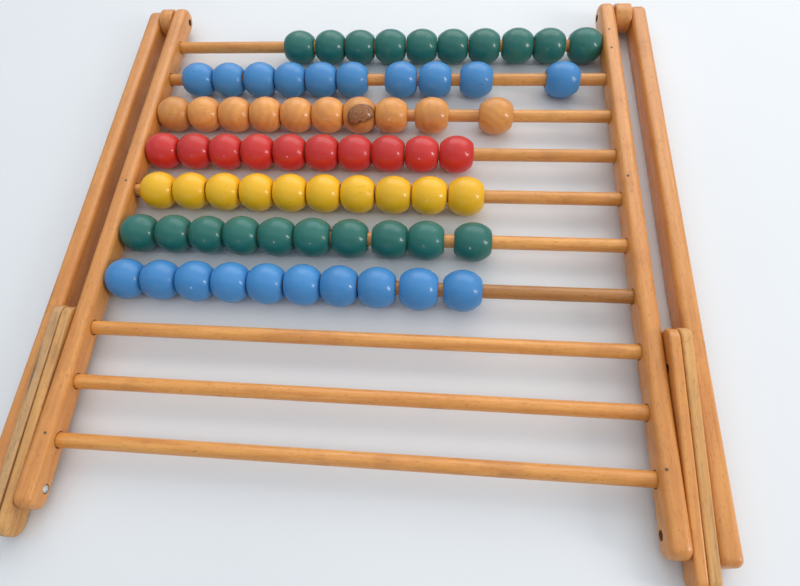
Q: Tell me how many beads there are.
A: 70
